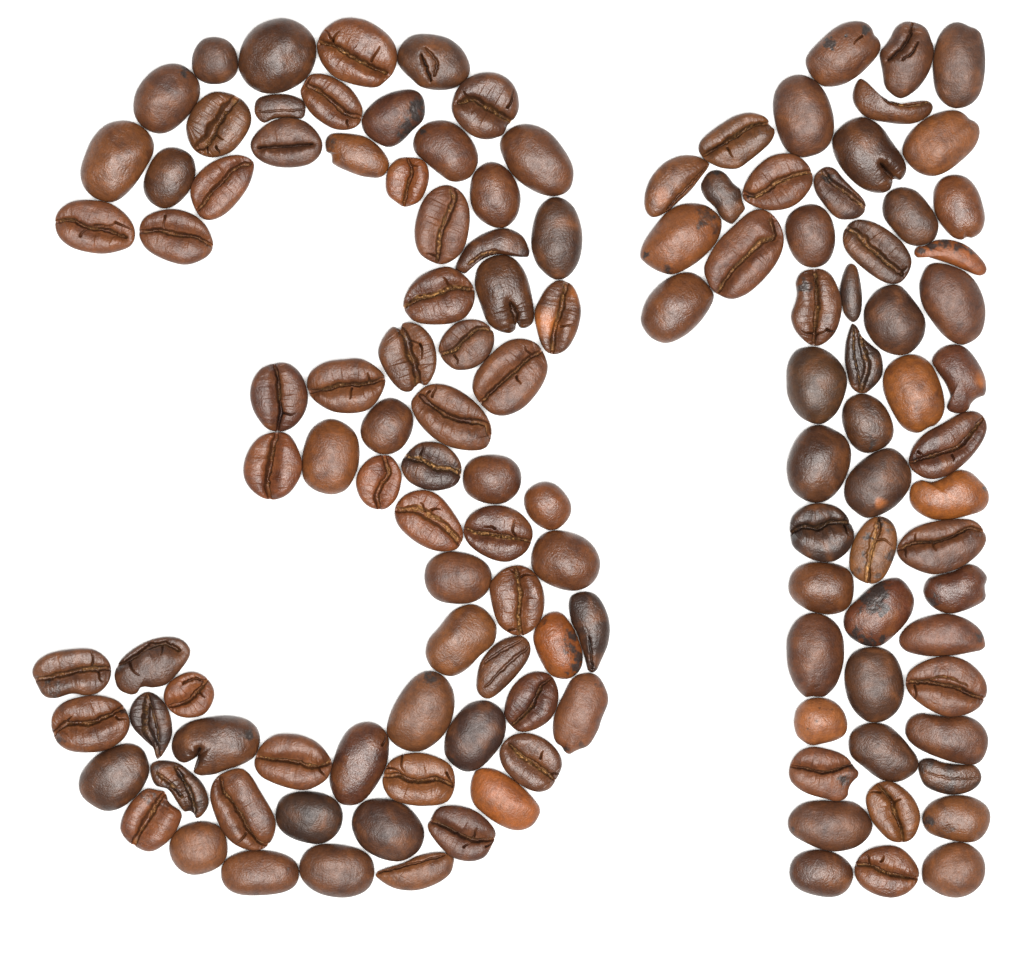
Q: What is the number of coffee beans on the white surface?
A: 129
